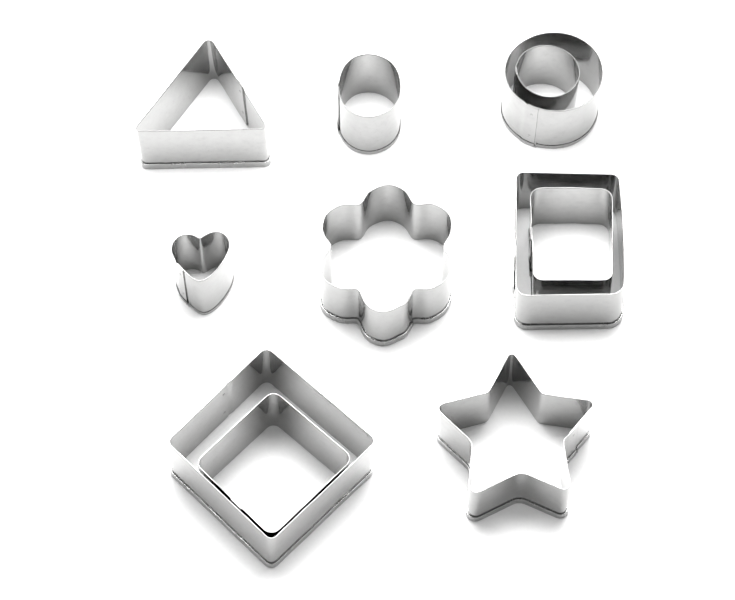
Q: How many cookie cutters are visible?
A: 11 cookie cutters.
